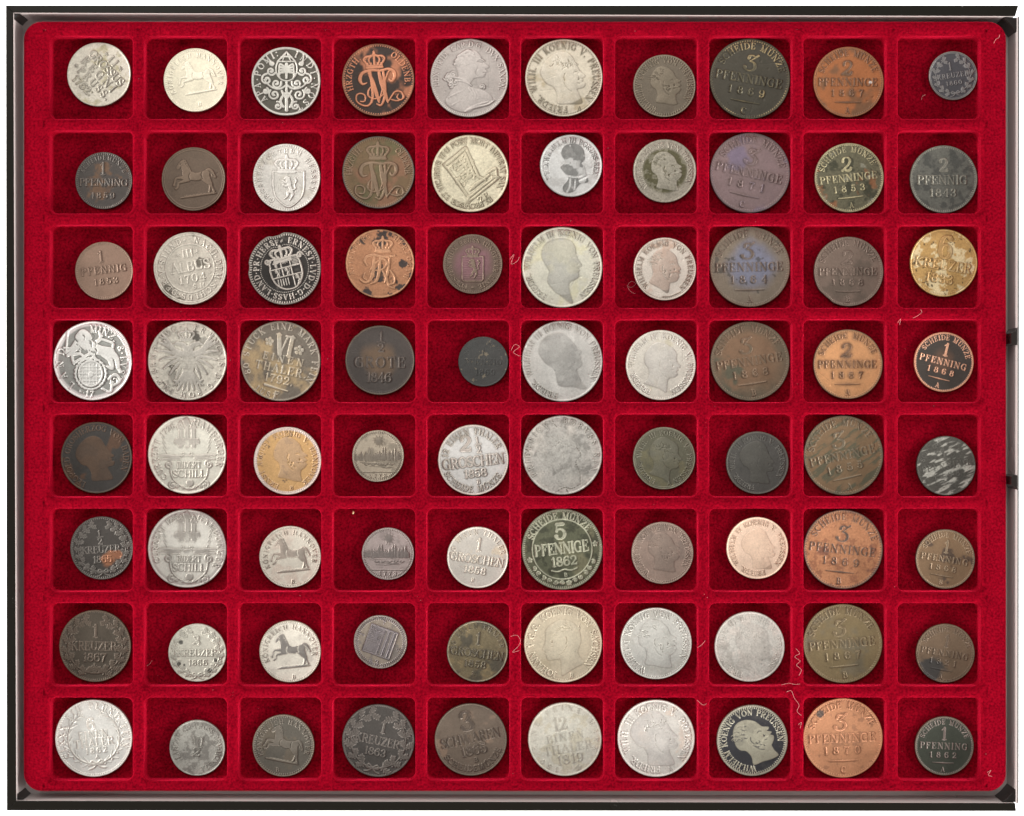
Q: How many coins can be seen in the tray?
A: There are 80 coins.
